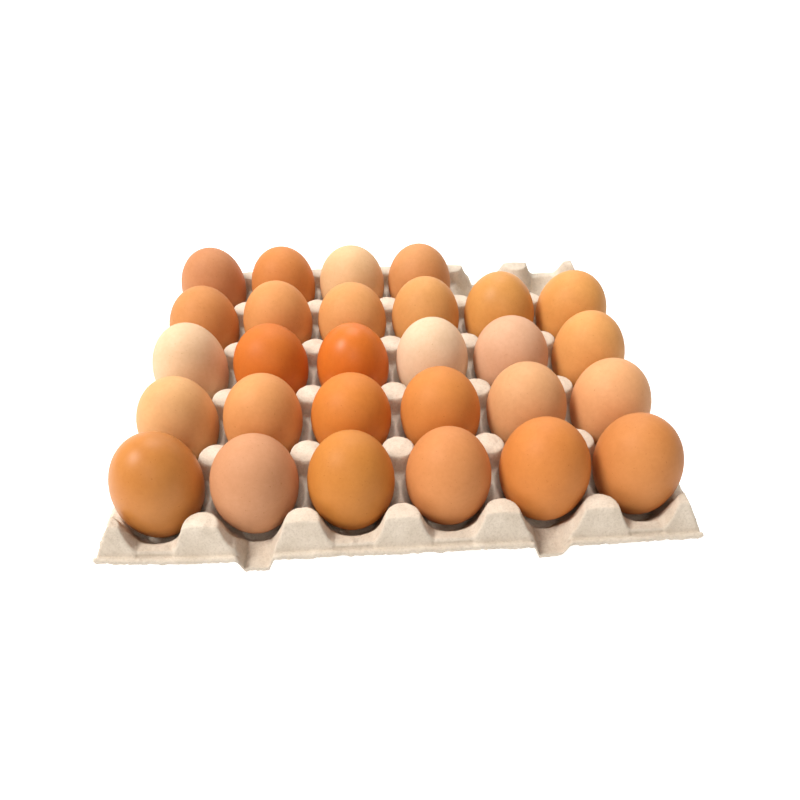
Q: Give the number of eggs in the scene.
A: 28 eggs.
